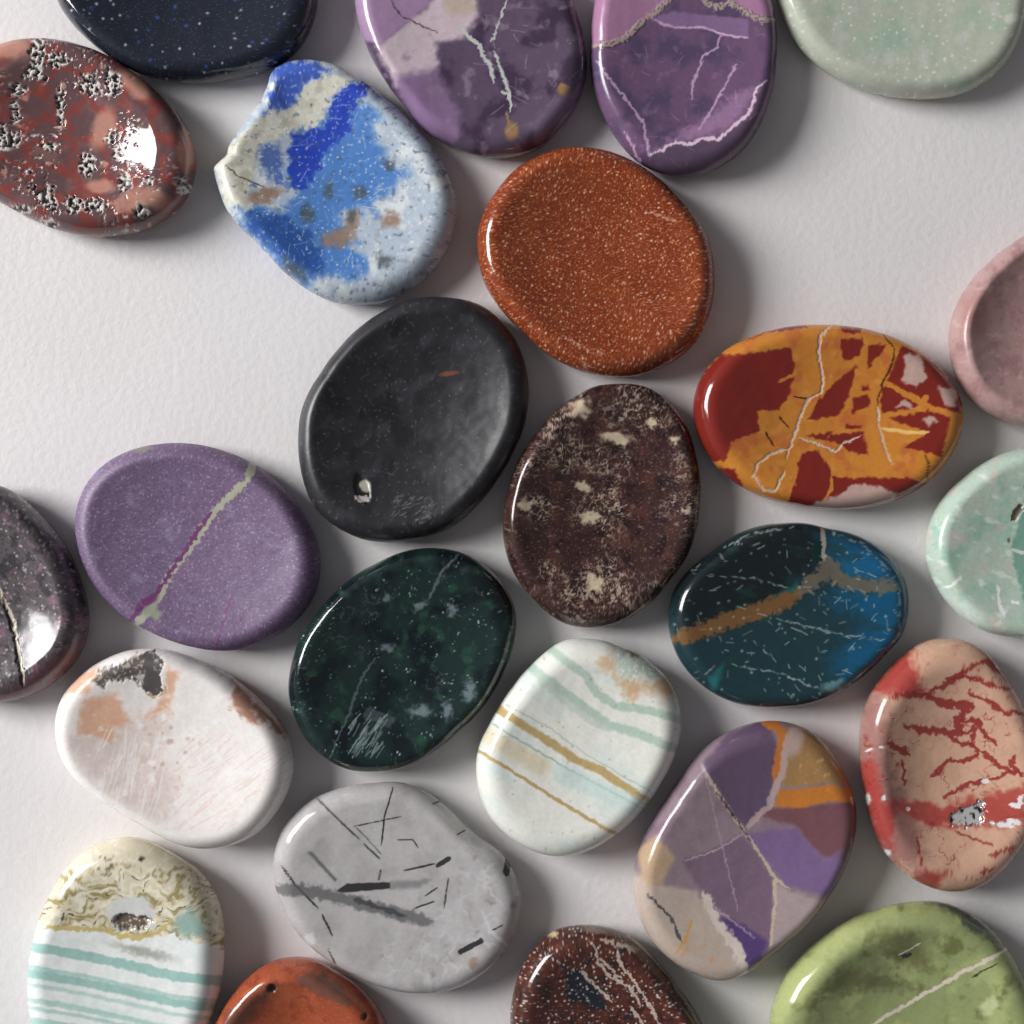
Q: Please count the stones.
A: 25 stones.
